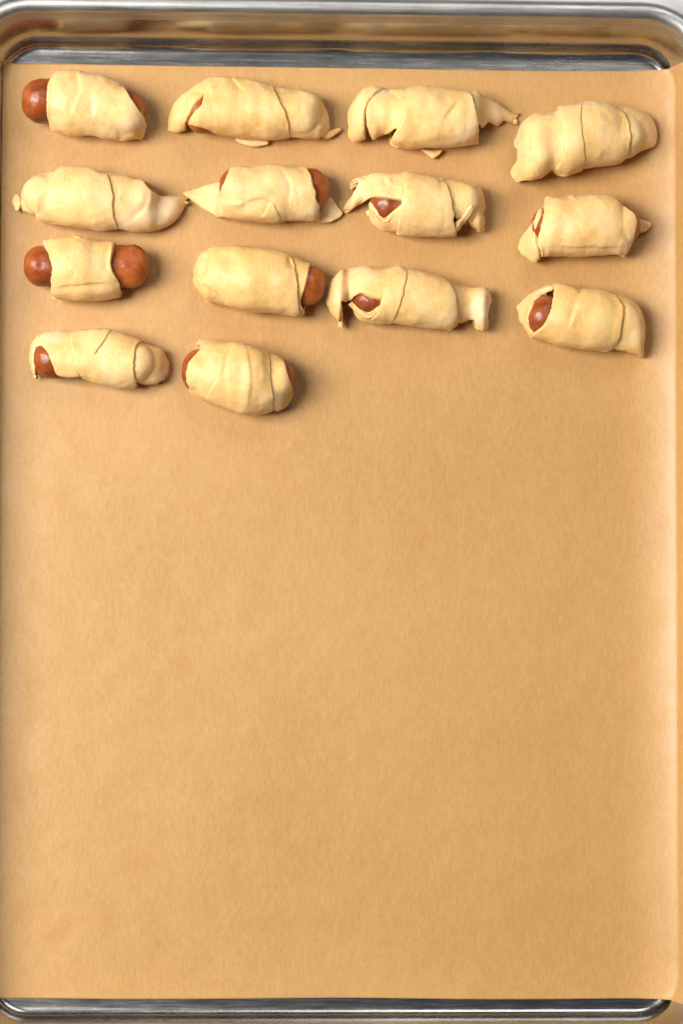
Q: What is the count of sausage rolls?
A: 14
